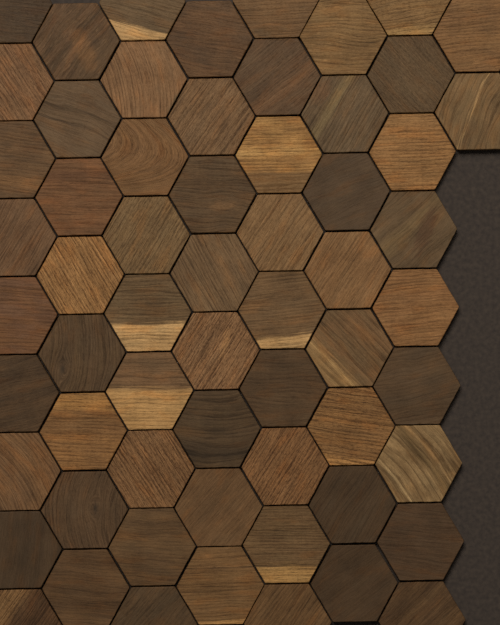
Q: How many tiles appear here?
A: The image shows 62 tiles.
